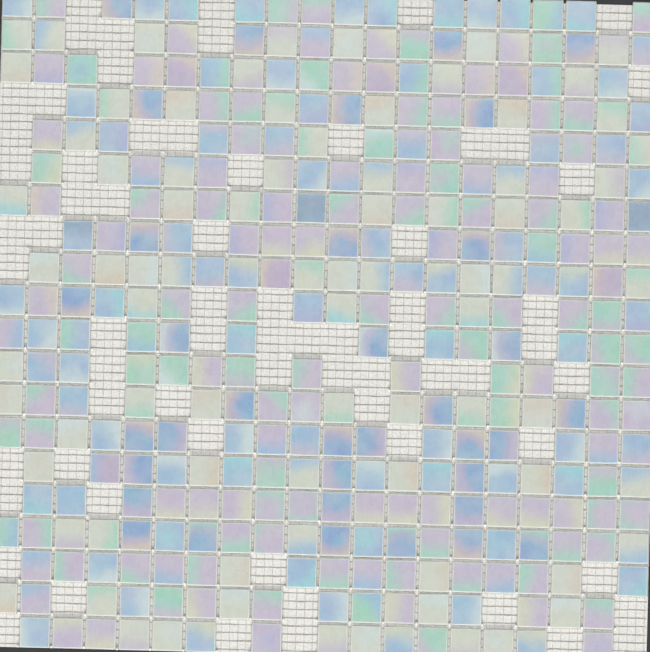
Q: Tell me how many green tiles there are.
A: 28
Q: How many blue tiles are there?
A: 112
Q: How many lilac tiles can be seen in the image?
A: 113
